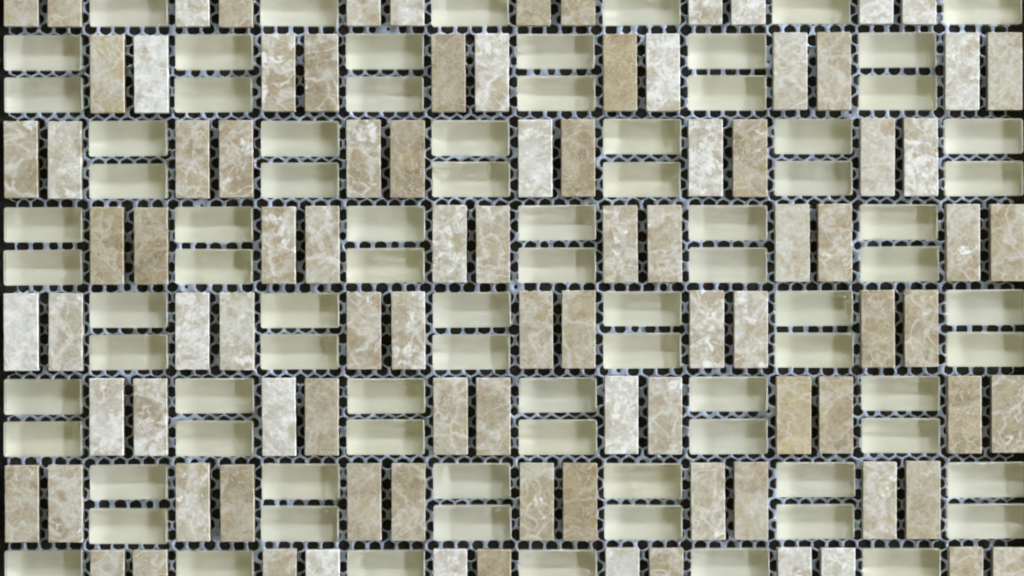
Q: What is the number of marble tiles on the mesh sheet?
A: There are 96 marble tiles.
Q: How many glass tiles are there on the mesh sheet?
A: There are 84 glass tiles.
